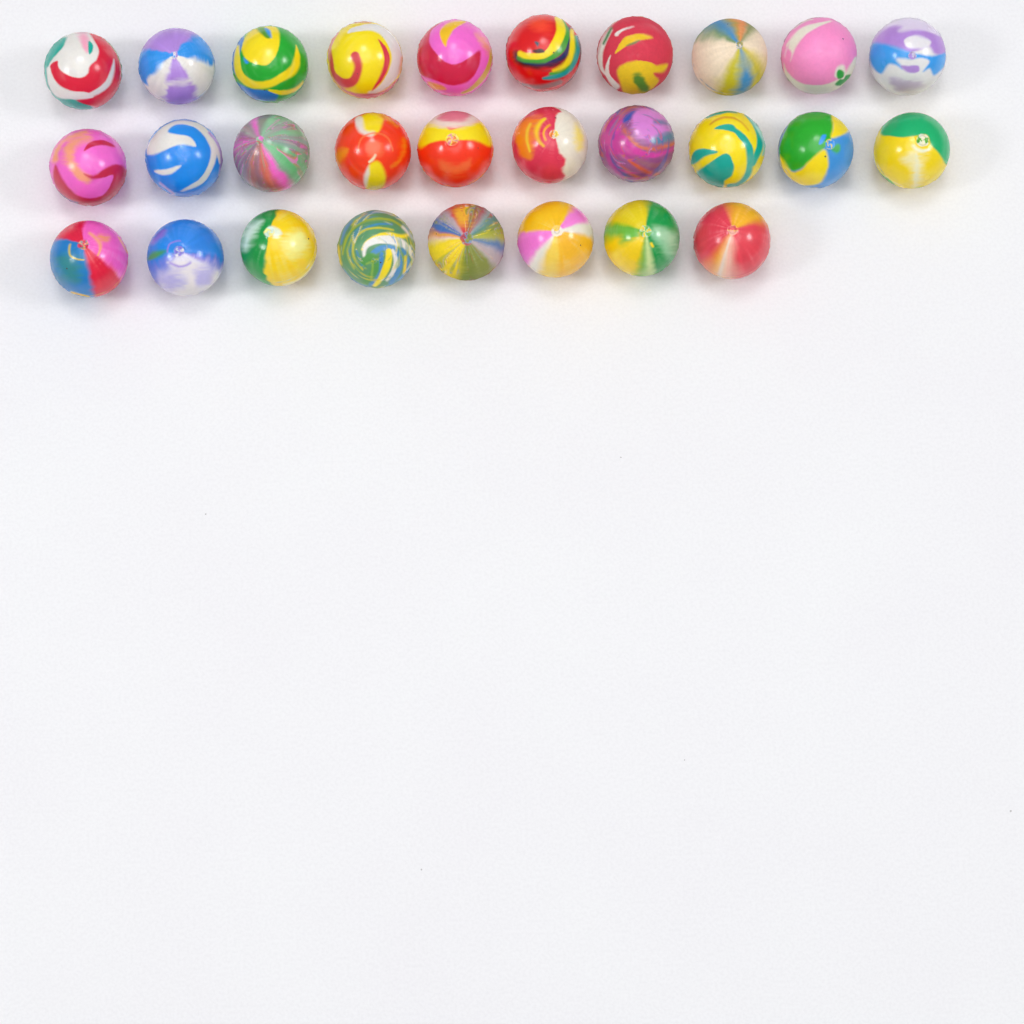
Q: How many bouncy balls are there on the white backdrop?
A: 28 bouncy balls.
